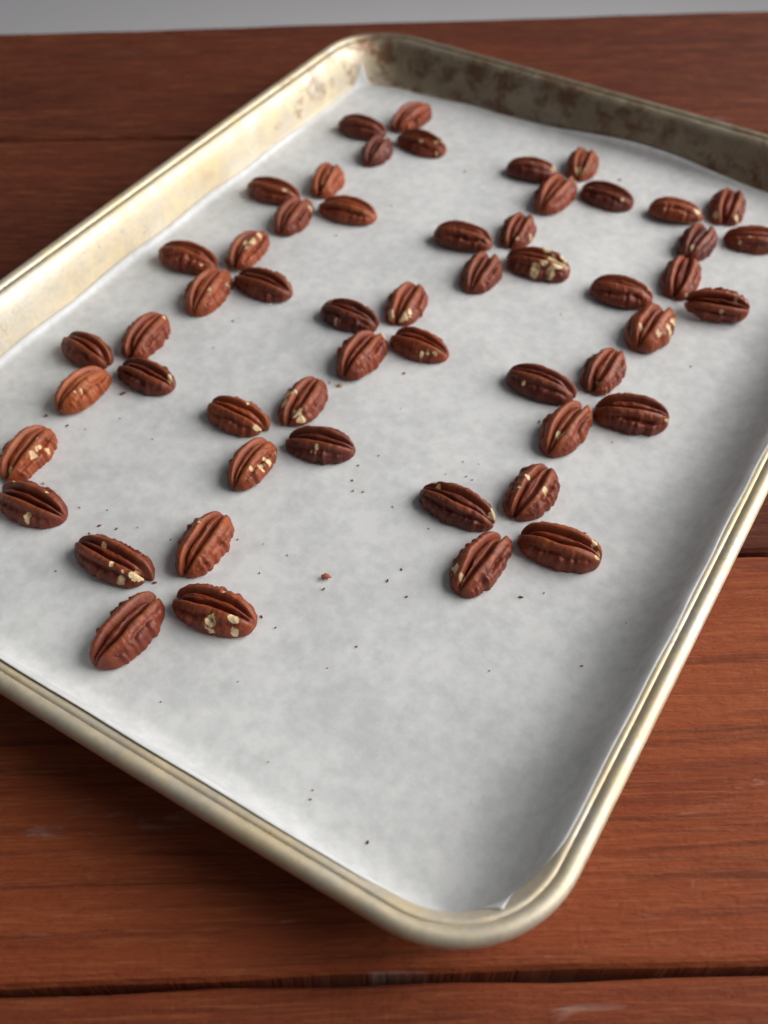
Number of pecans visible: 54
